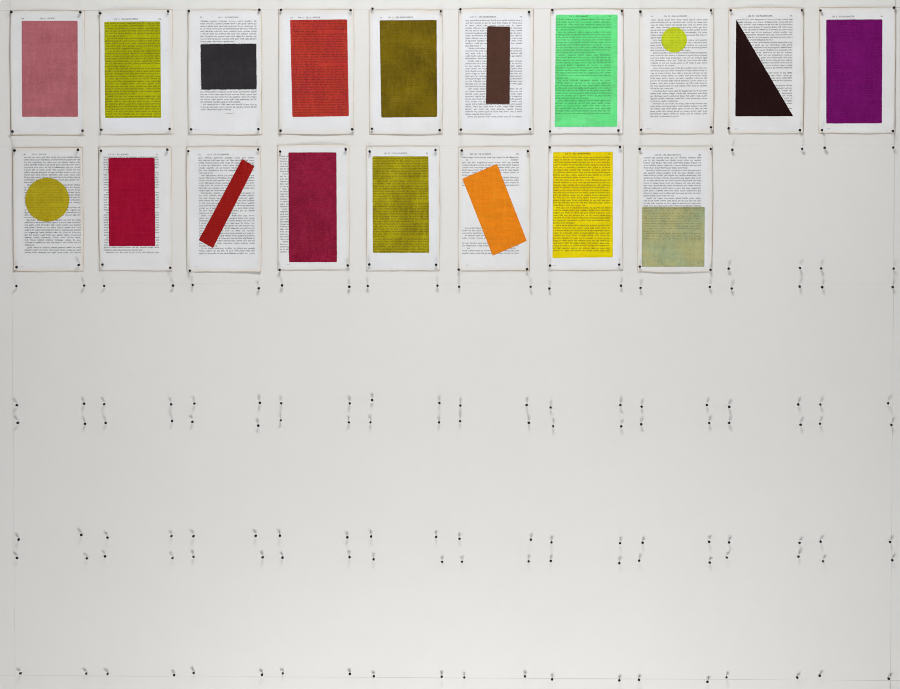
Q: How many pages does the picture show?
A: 18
